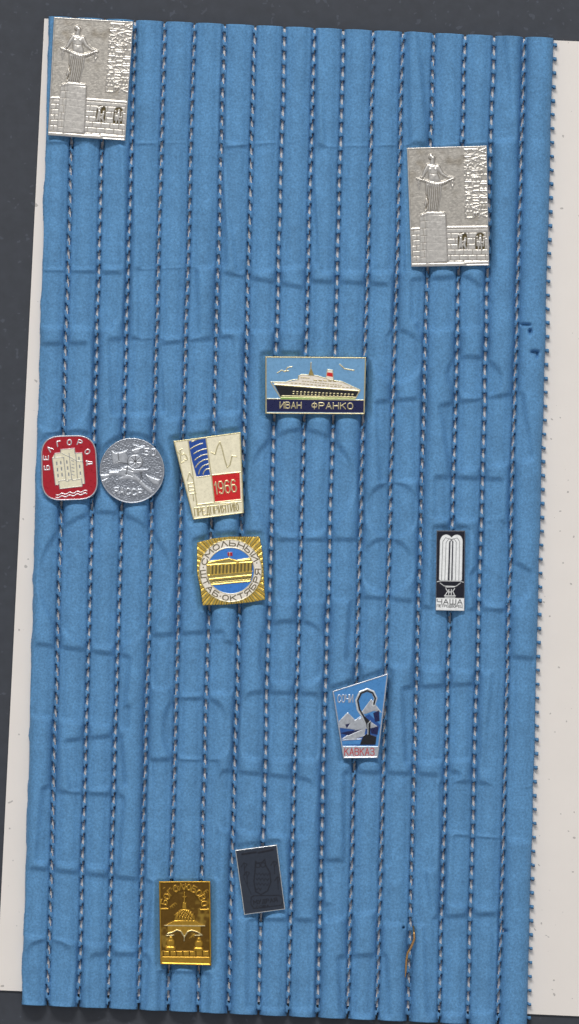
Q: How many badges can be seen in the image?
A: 11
